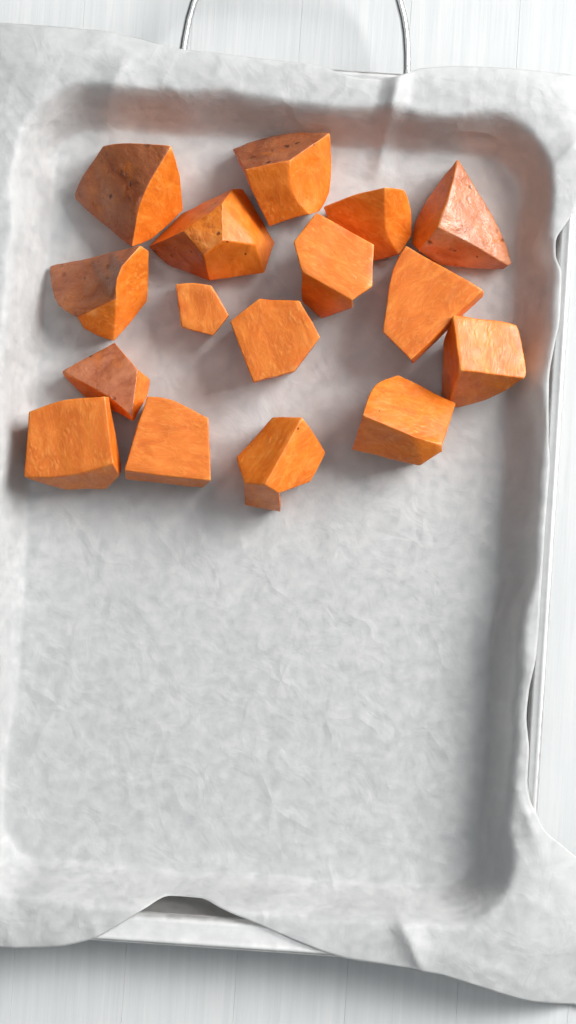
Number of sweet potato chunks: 16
